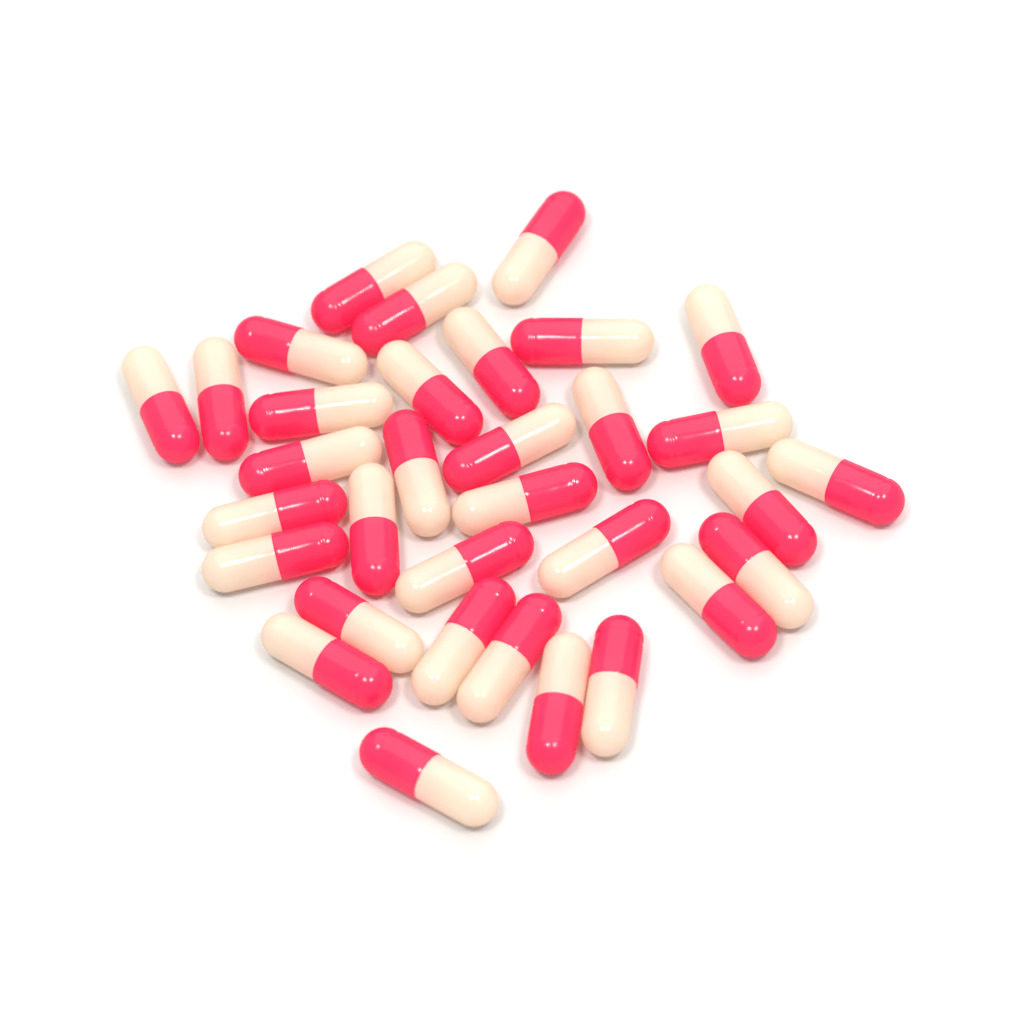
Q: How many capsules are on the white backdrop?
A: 33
